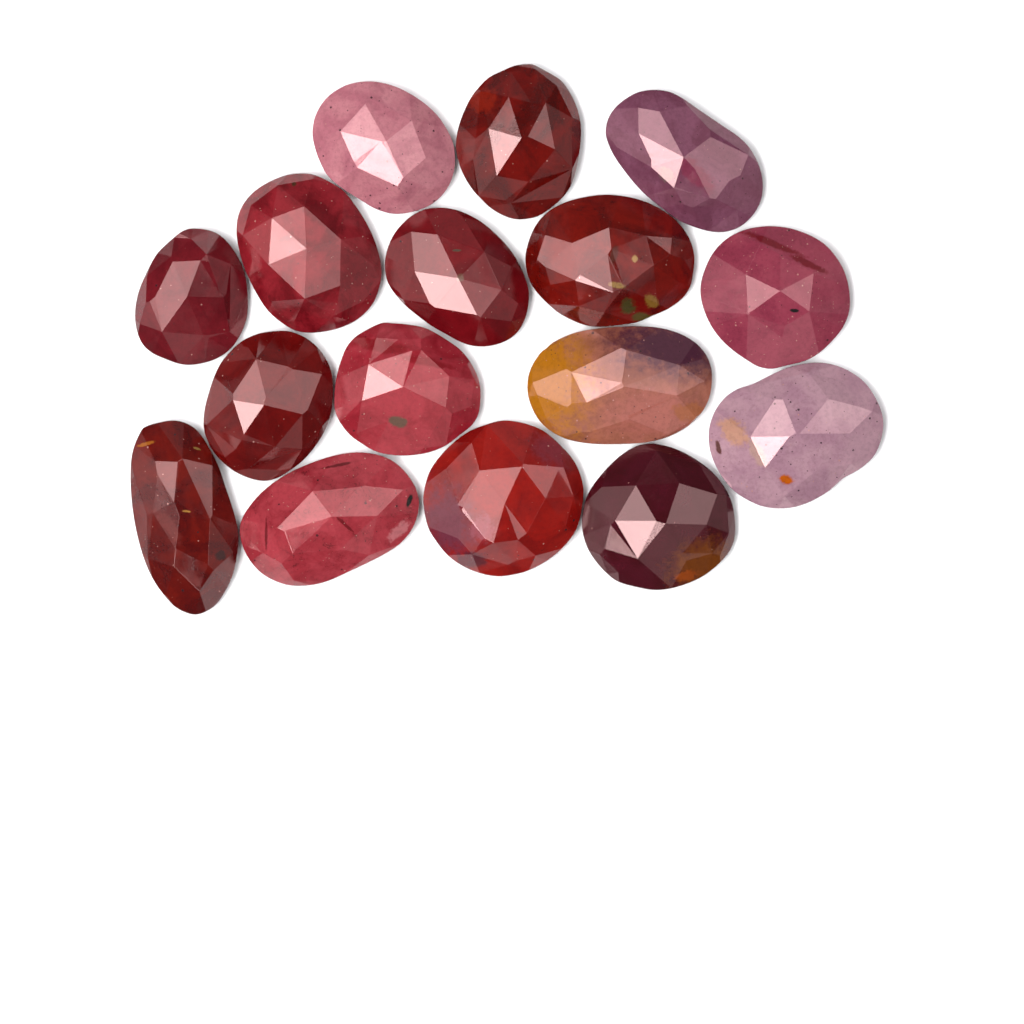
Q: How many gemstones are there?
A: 16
